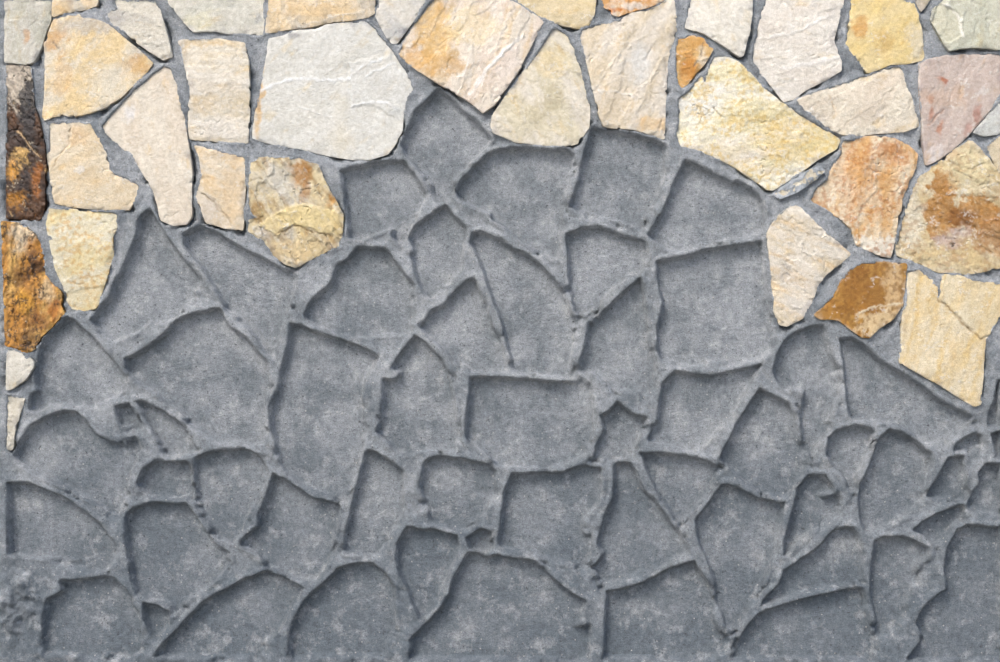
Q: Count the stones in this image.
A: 40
